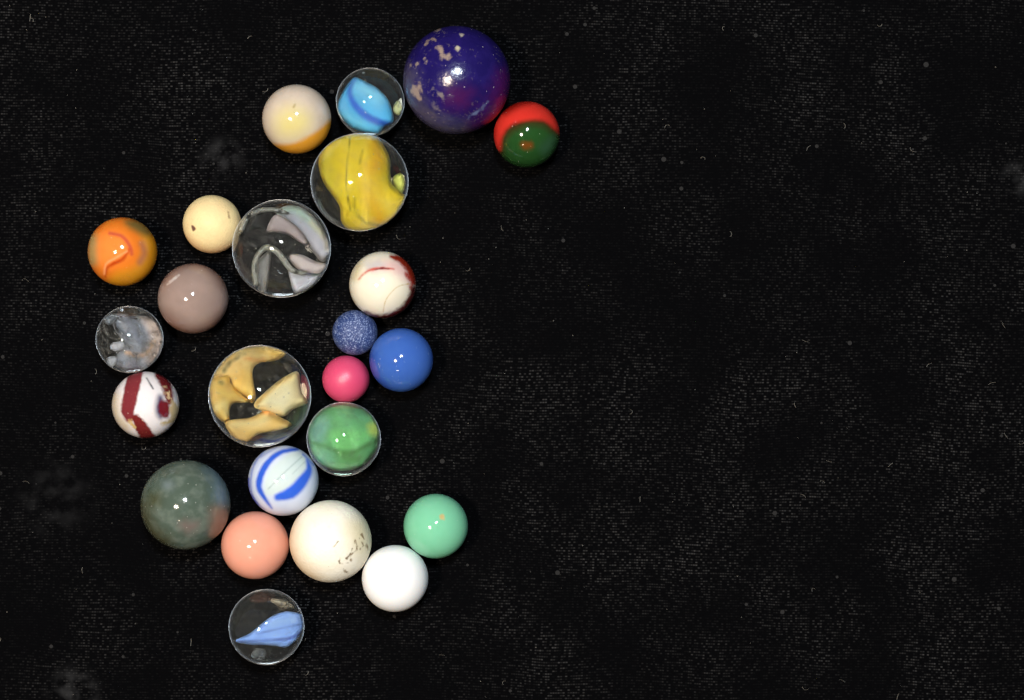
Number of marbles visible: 24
